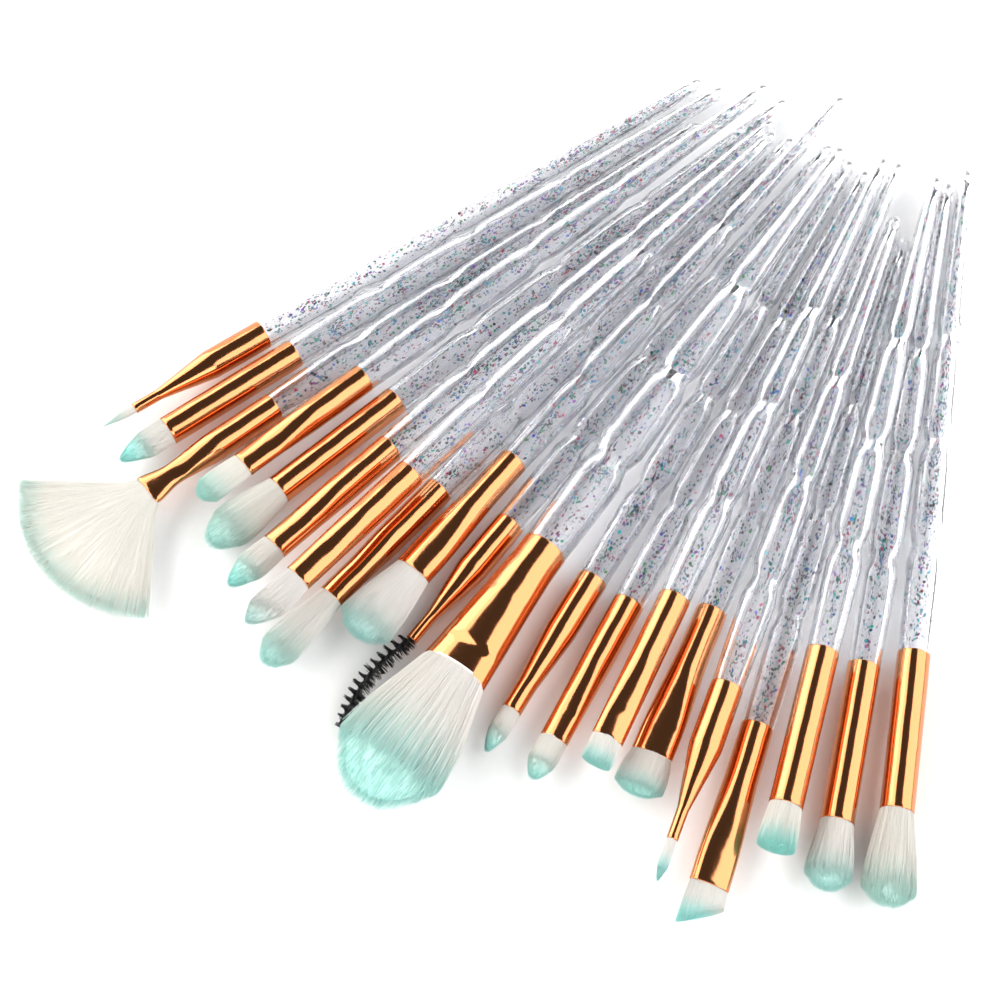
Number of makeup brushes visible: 20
